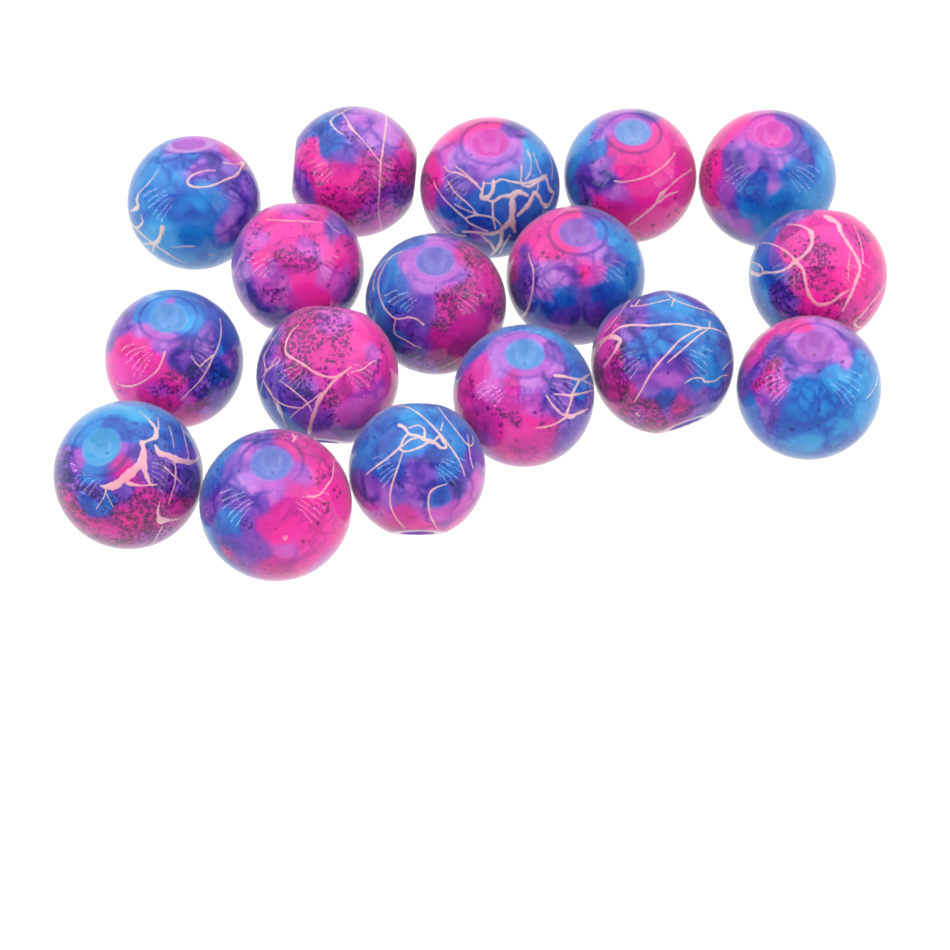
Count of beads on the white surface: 17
